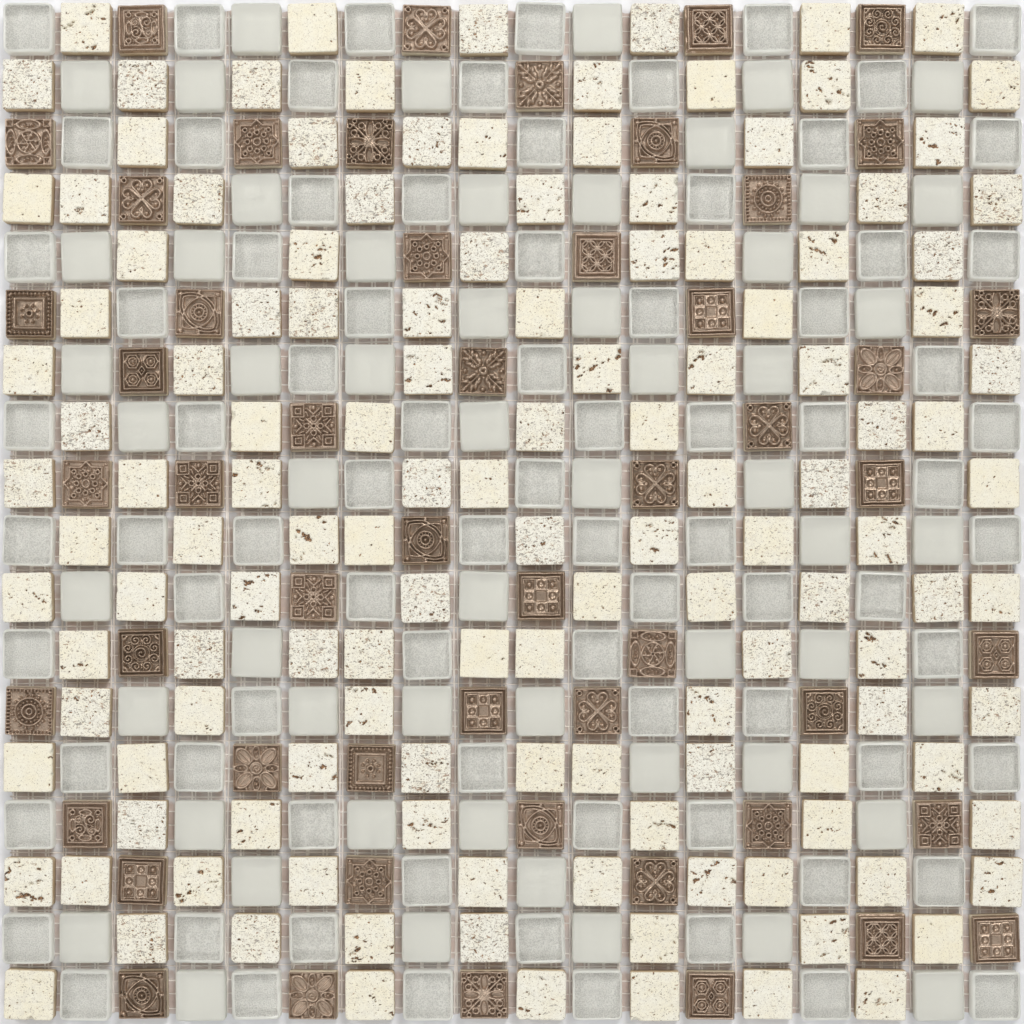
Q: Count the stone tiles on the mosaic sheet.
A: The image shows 134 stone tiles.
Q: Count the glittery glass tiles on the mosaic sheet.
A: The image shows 82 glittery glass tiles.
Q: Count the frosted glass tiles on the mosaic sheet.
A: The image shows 56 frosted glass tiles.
